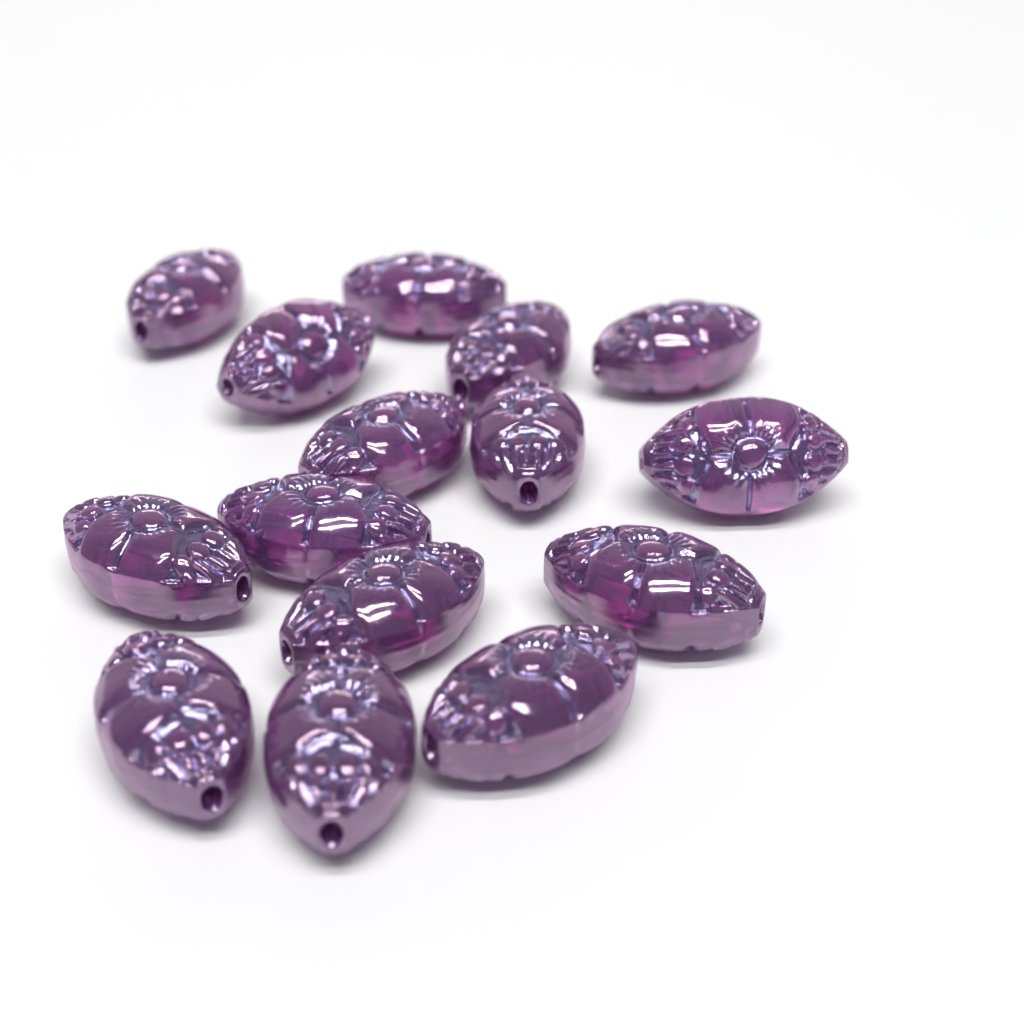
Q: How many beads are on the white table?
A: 15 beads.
